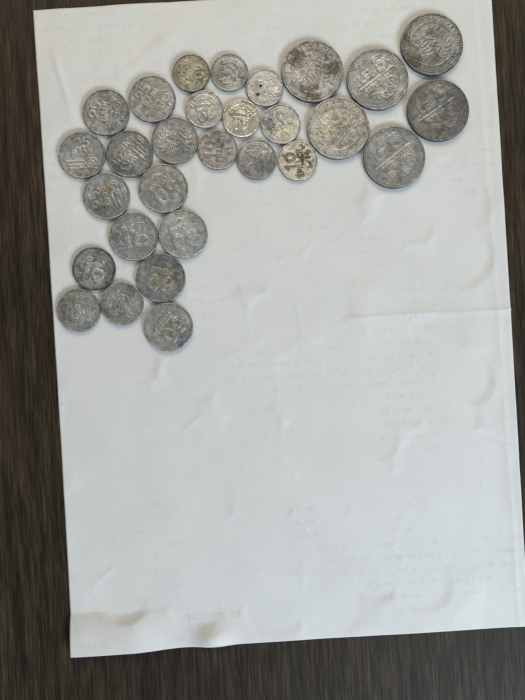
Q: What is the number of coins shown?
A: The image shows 29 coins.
